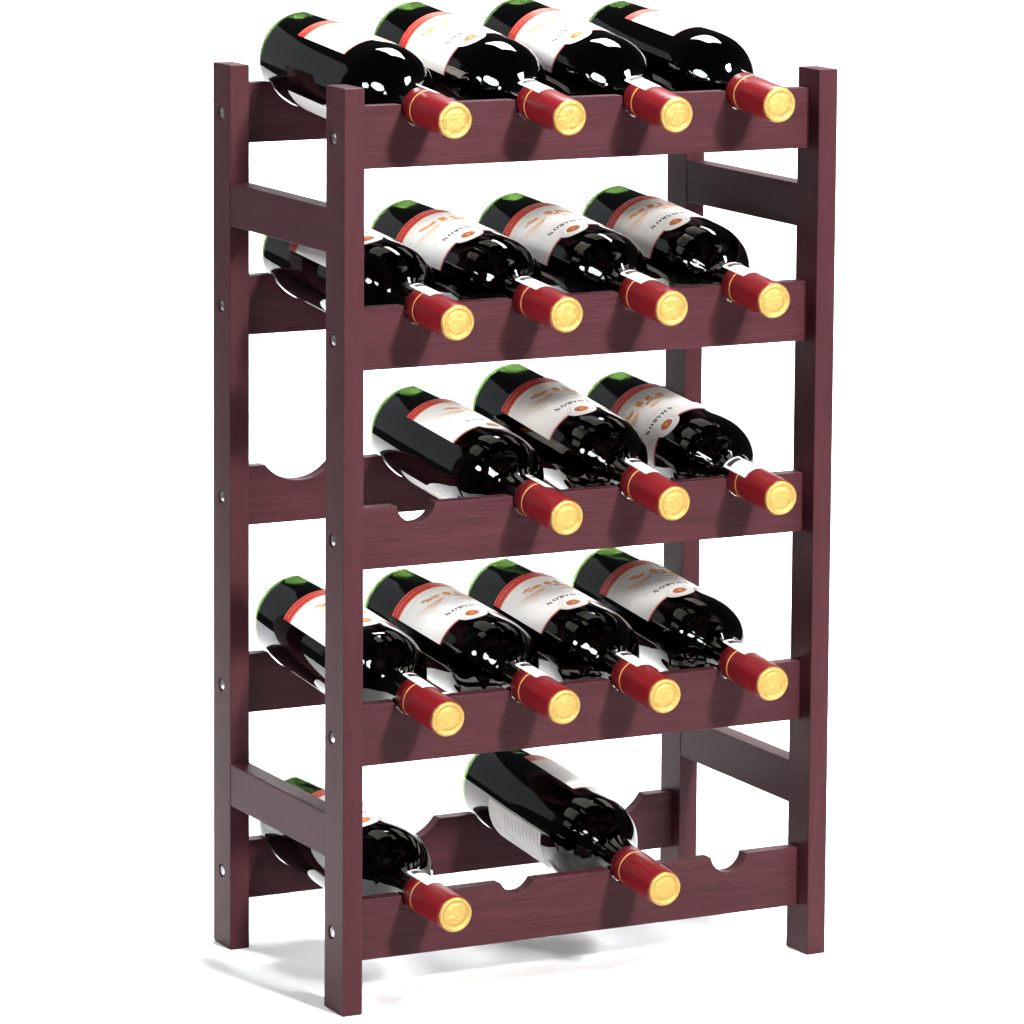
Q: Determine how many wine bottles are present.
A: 17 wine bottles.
